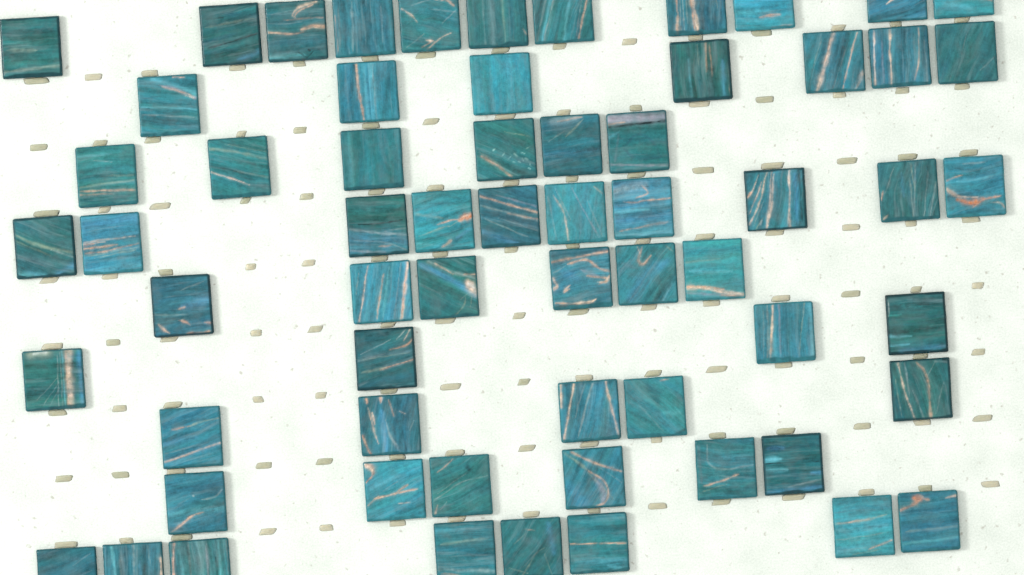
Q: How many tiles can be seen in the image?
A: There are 63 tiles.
